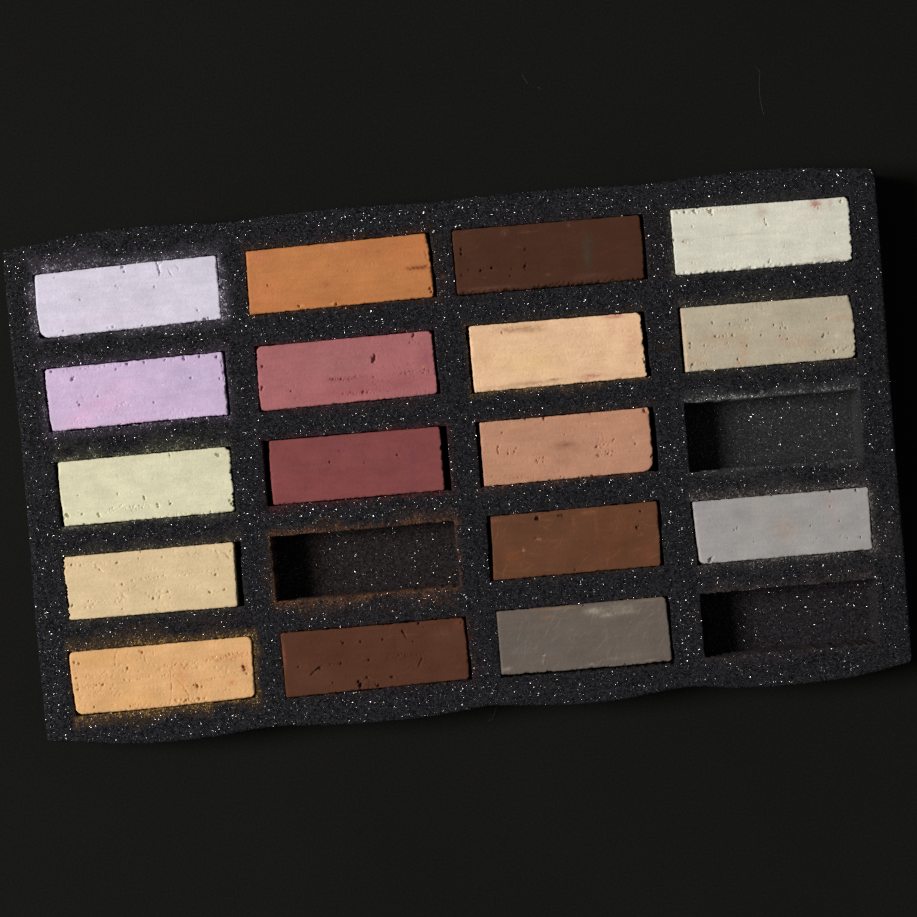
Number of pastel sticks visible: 17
